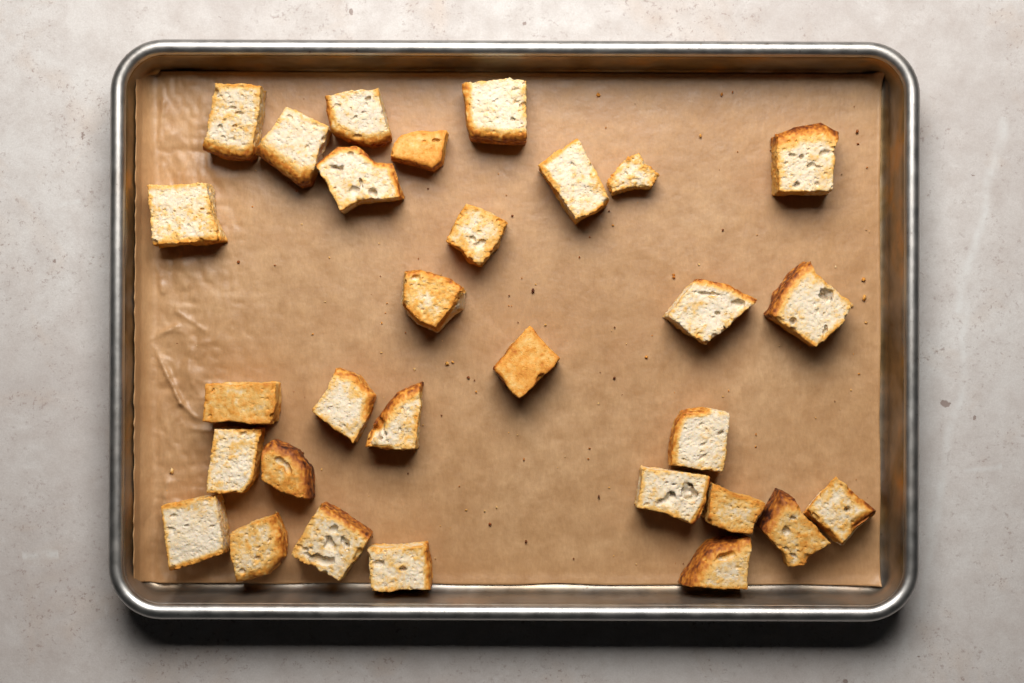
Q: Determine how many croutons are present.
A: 30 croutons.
